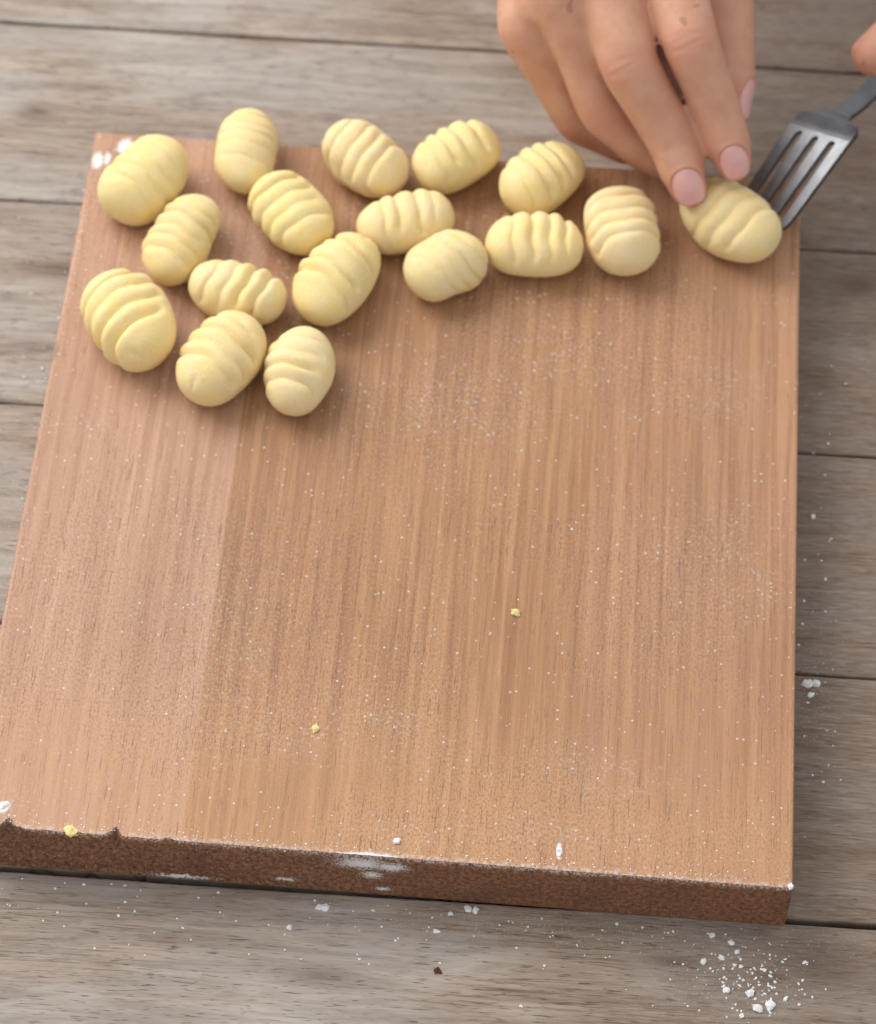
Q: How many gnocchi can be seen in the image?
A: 17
